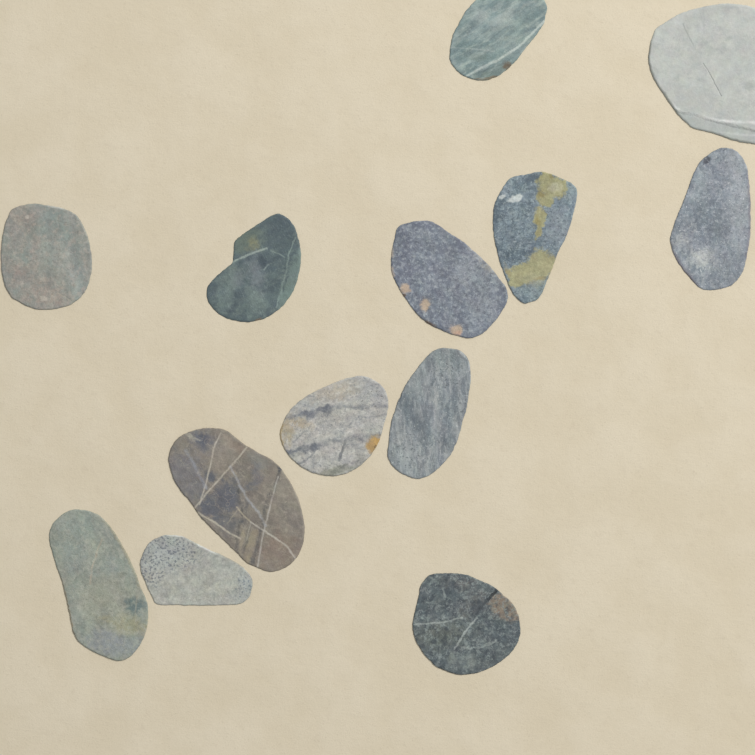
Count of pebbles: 13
